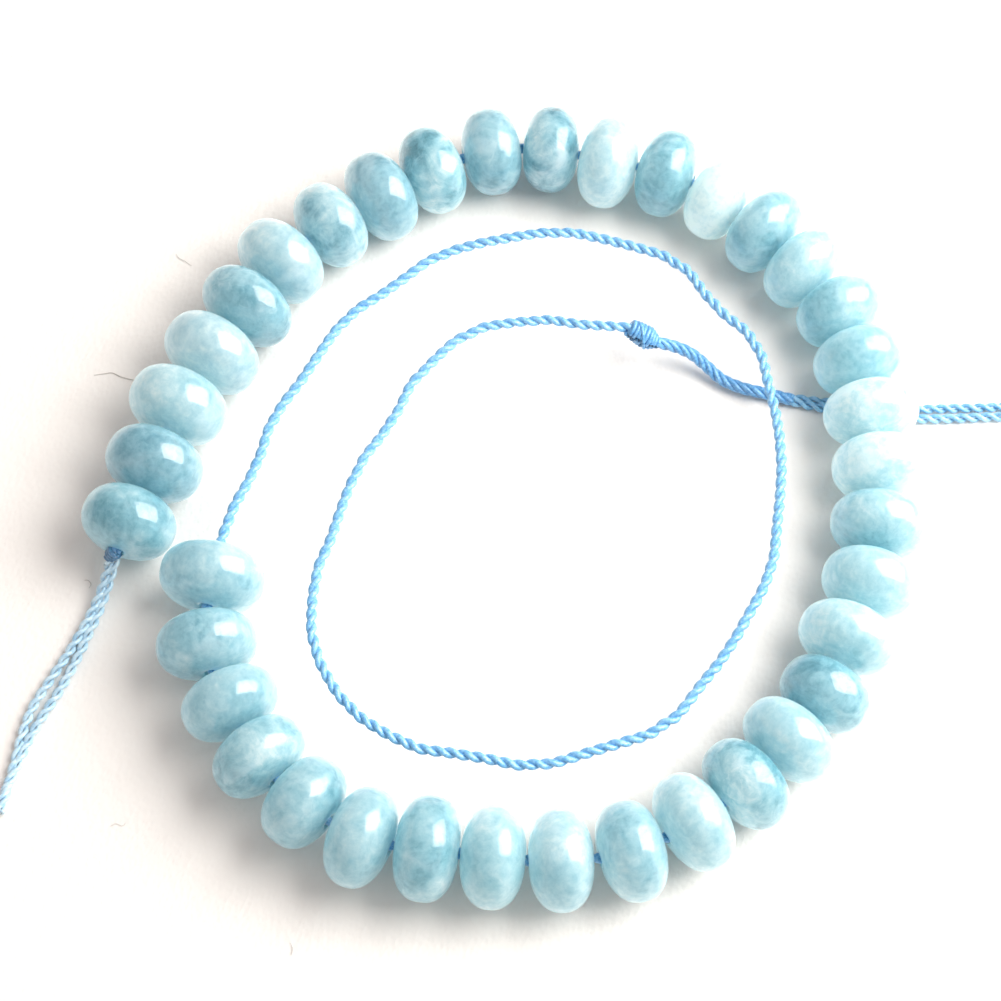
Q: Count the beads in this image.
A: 37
